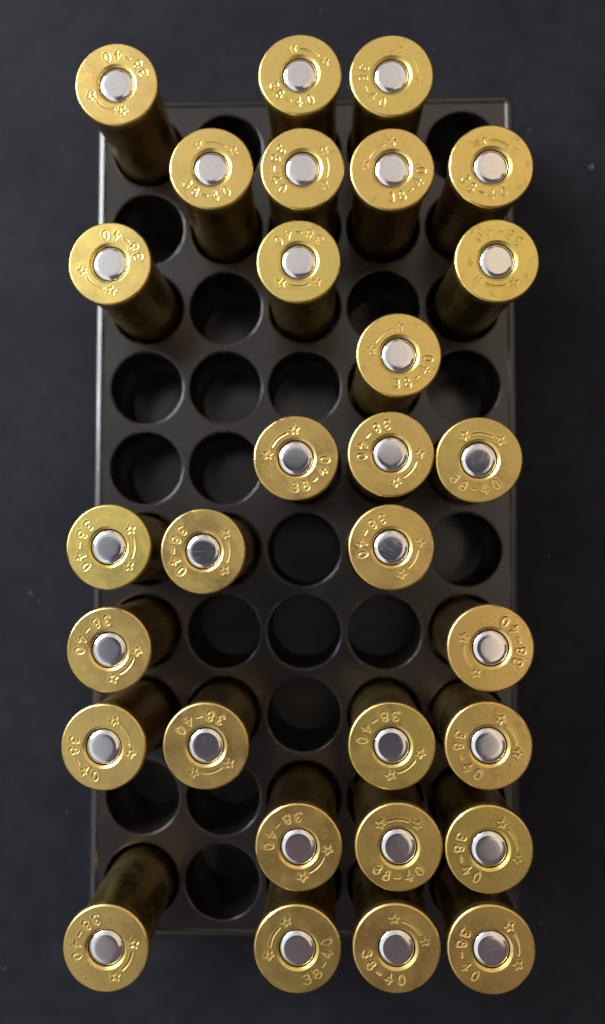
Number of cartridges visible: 30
